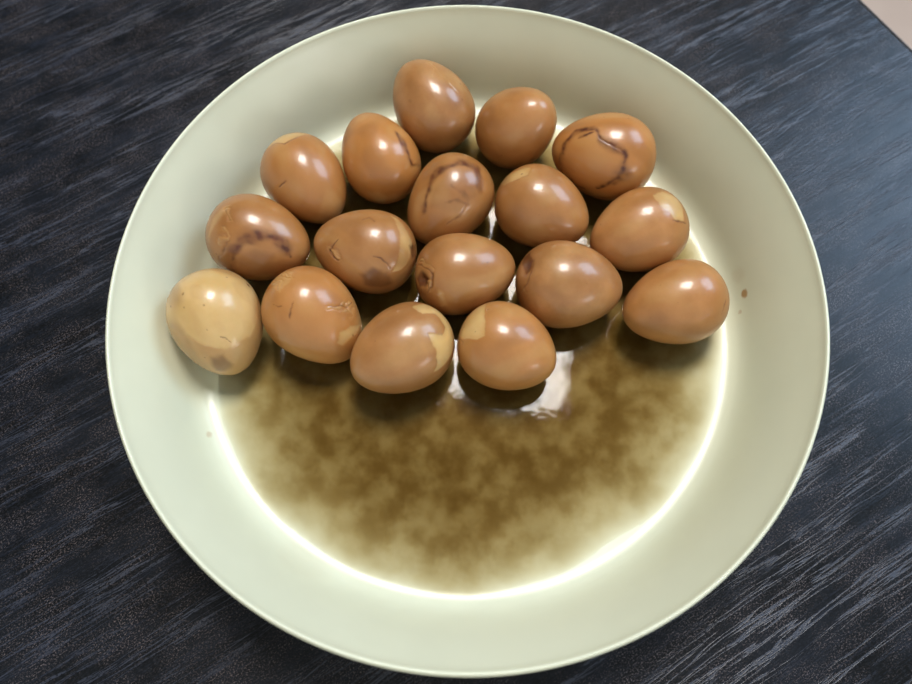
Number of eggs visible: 17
